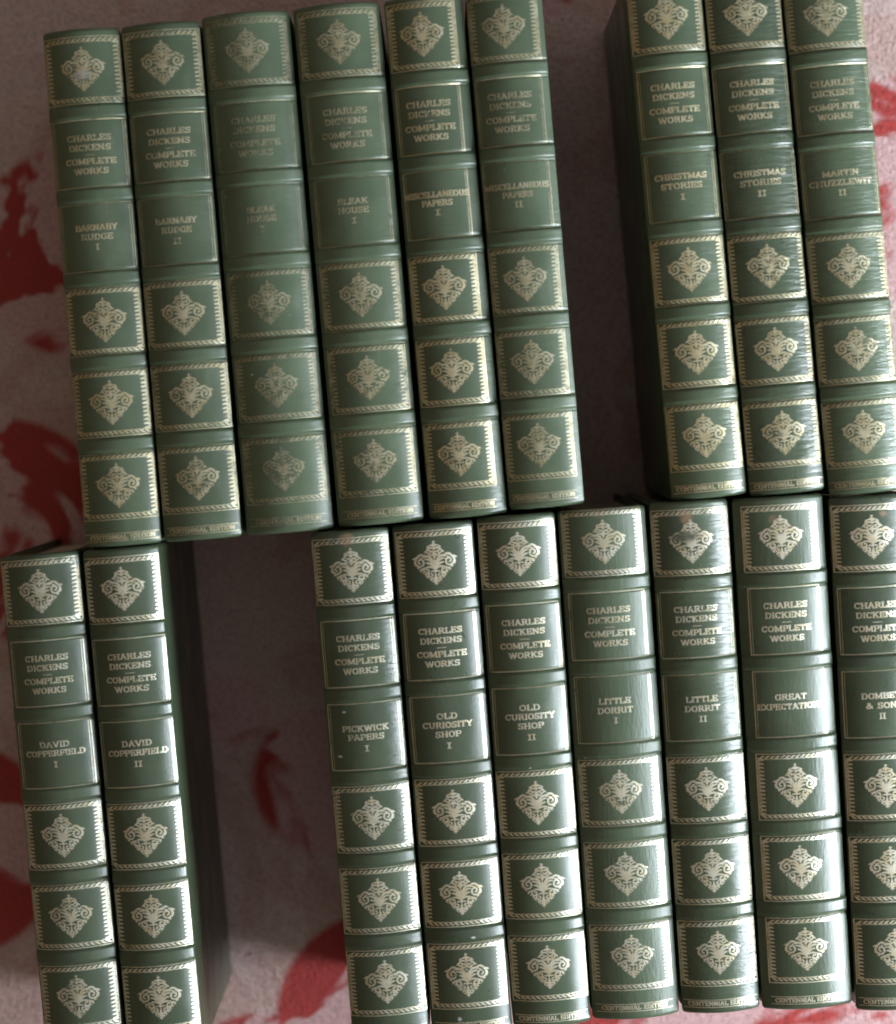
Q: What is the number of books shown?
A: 18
